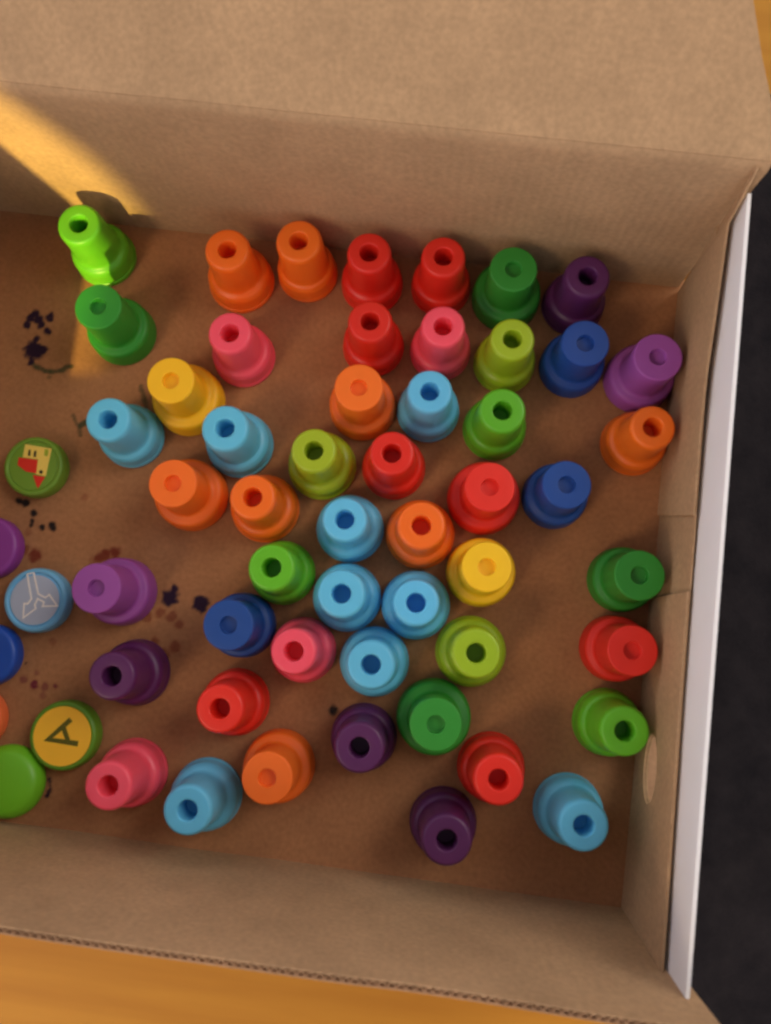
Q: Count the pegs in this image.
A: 51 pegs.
